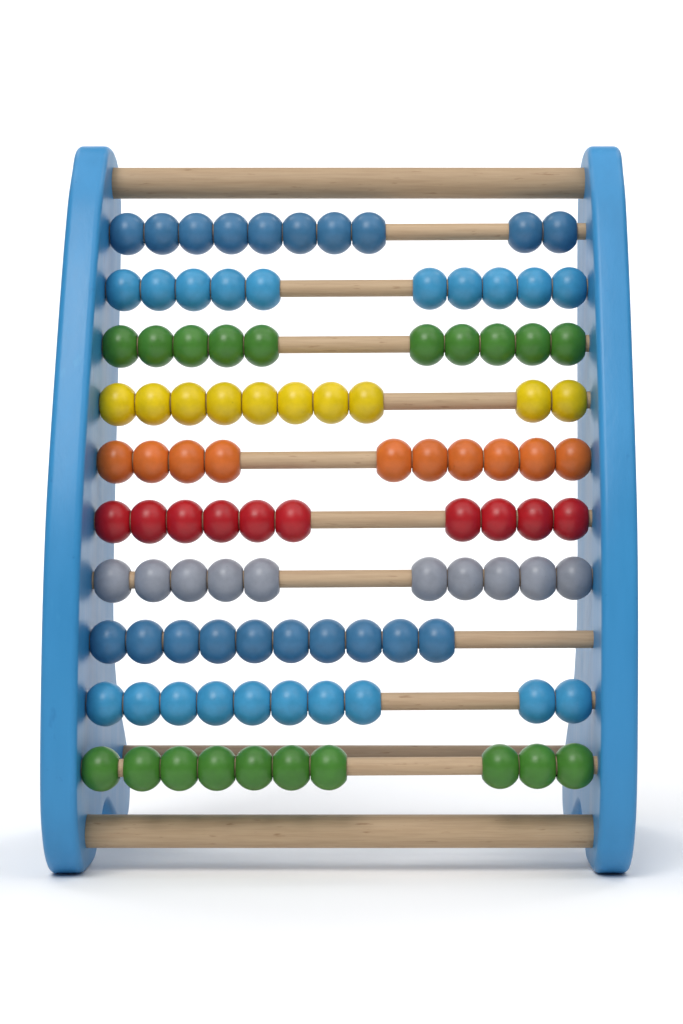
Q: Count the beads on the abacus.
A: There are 100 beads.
